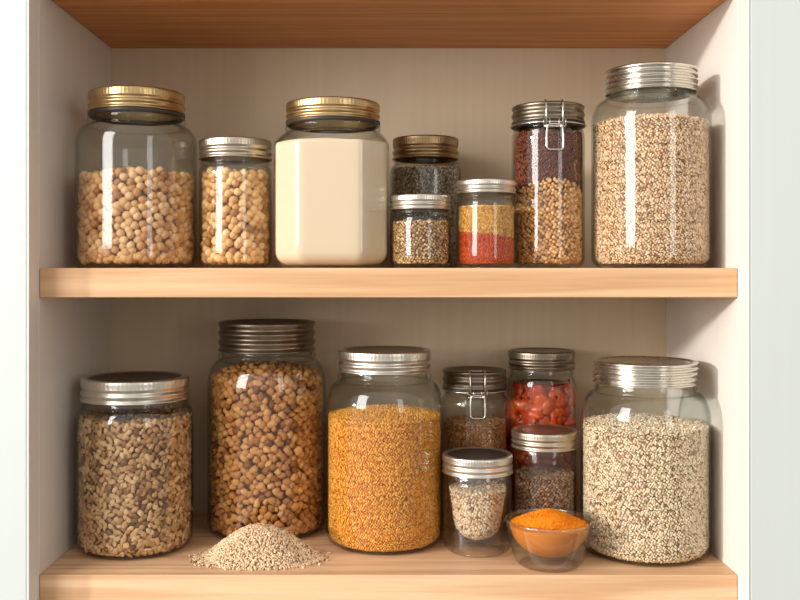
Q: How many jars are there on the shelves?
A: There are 16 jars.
